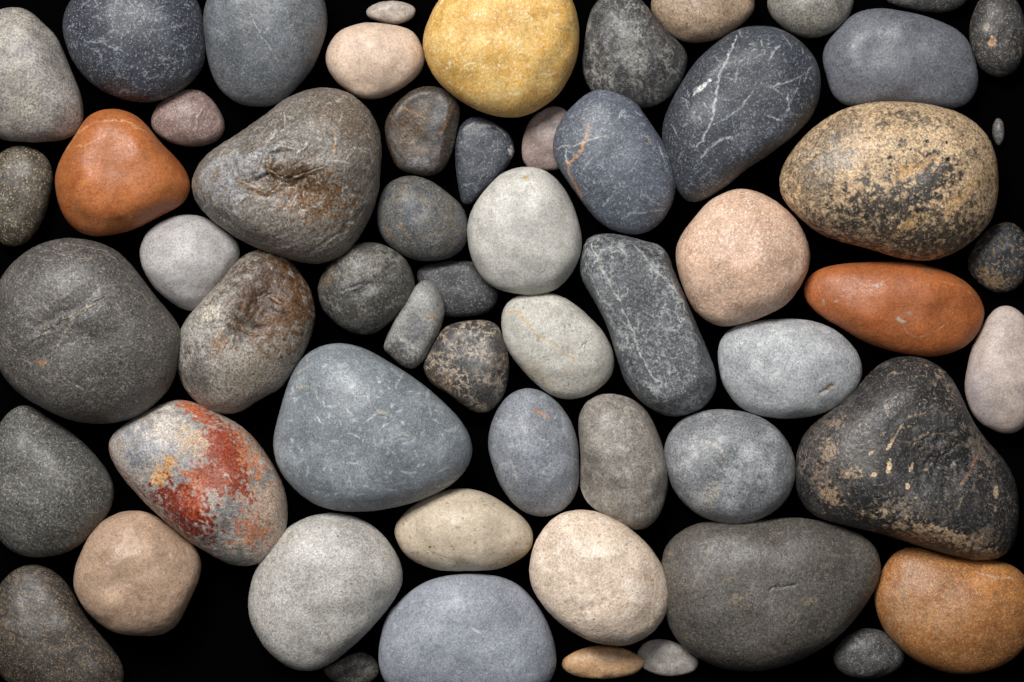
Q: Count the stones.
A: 58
